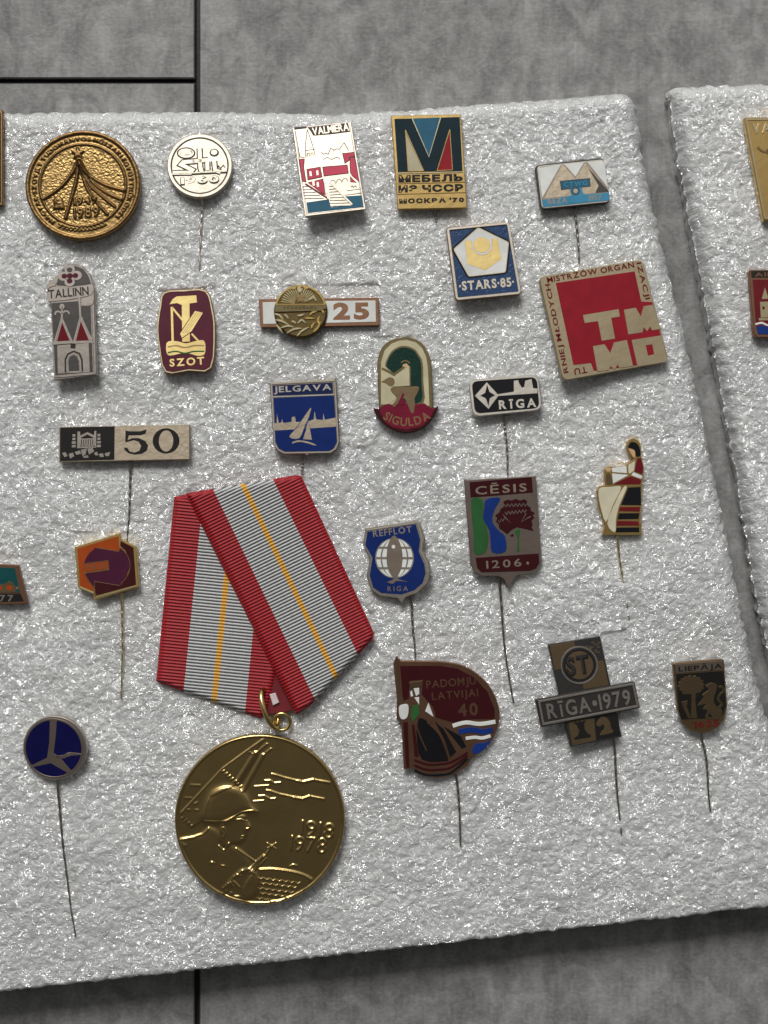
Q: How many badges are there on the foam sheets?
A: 26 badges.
